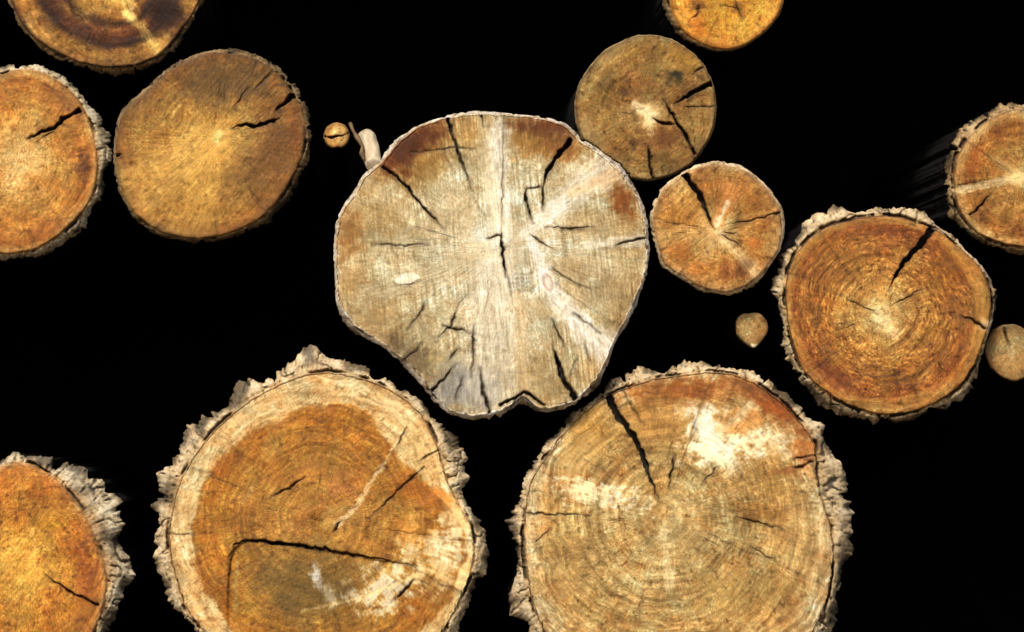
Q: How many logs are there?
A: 15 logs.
